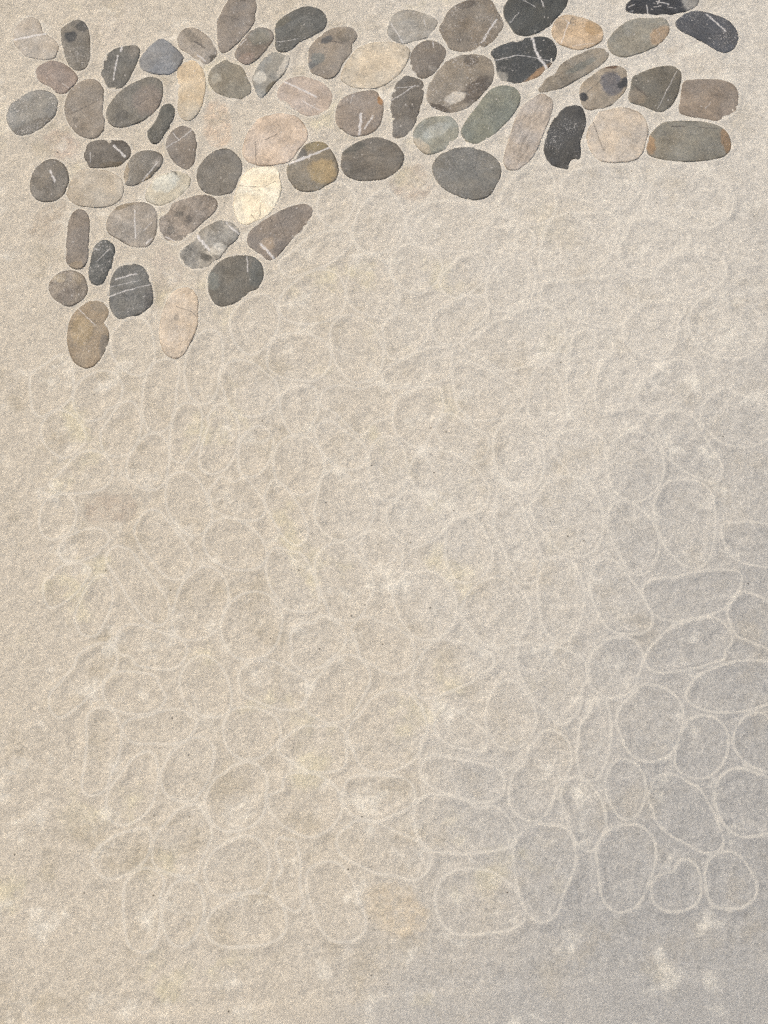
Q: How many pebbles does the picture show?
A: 64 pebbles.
